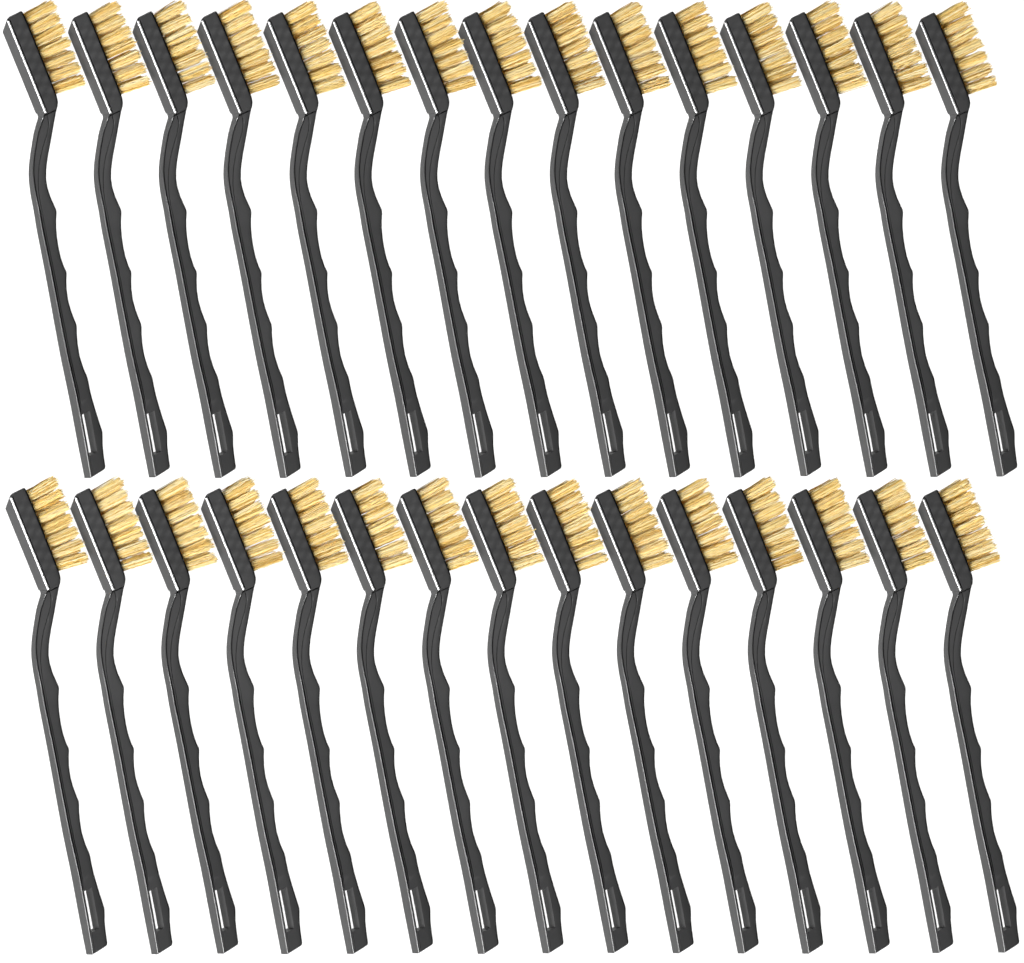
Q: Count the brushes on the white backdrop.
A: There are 30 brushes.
